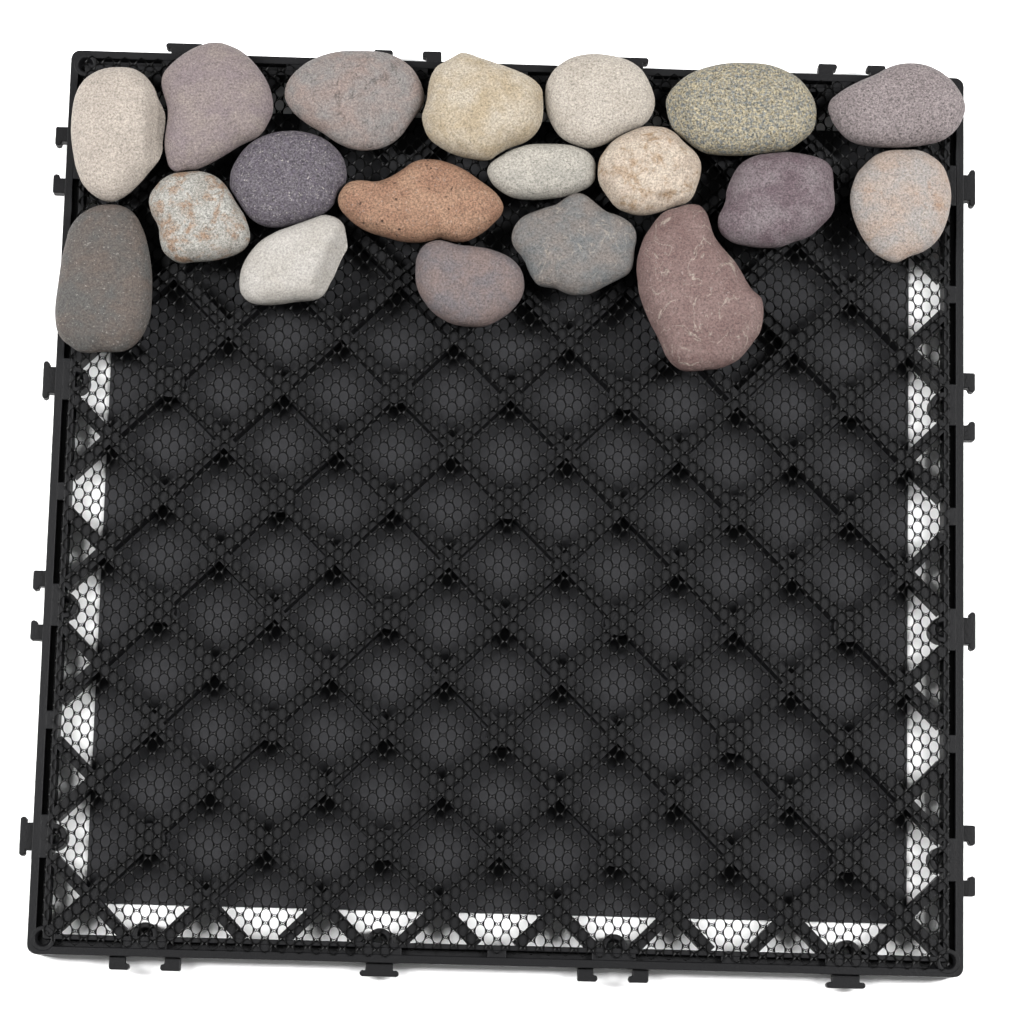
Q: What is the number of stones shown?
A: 19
